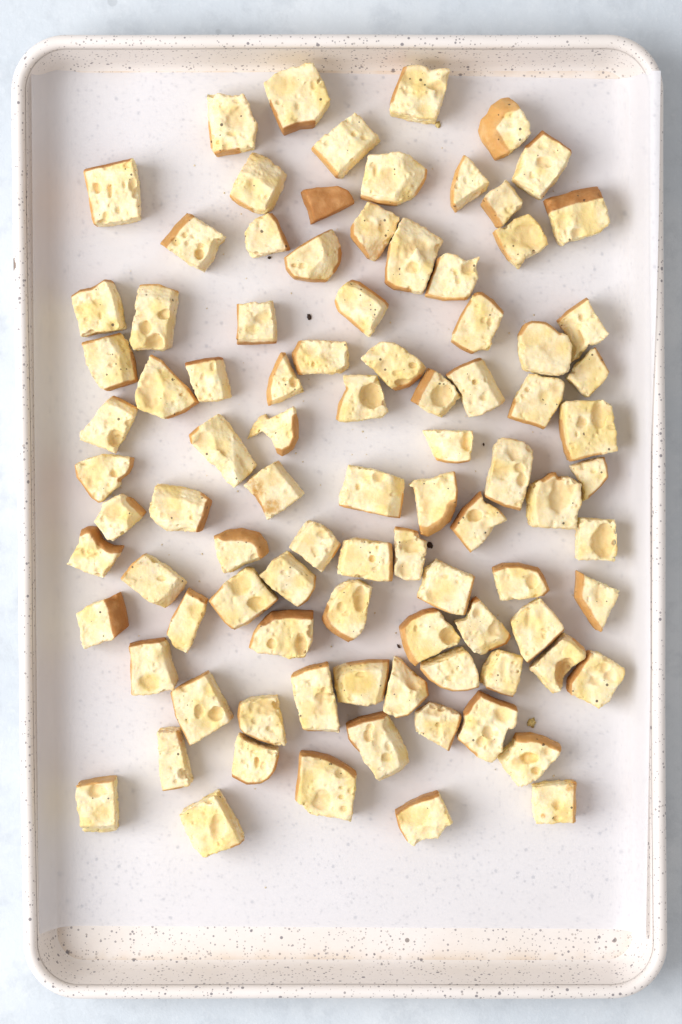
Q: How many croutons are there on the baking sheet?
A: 93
